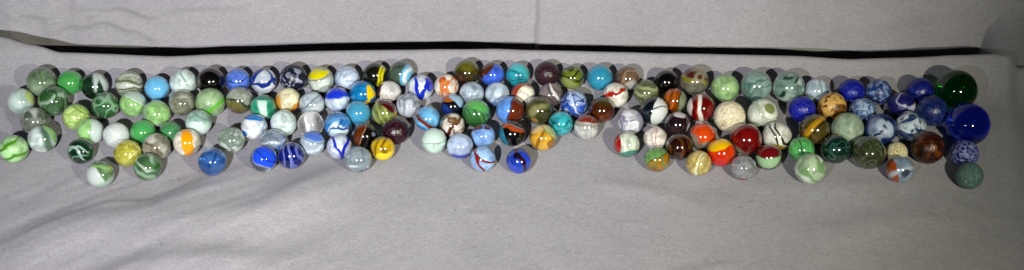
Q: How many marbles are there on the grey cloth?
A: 140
